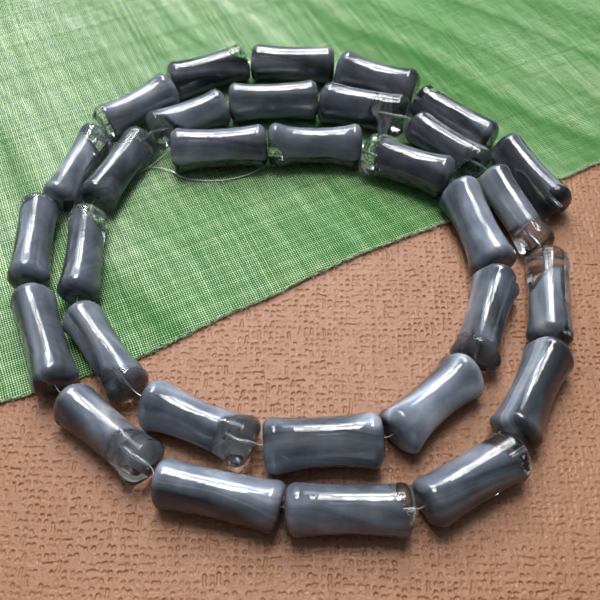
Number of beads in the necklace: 31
